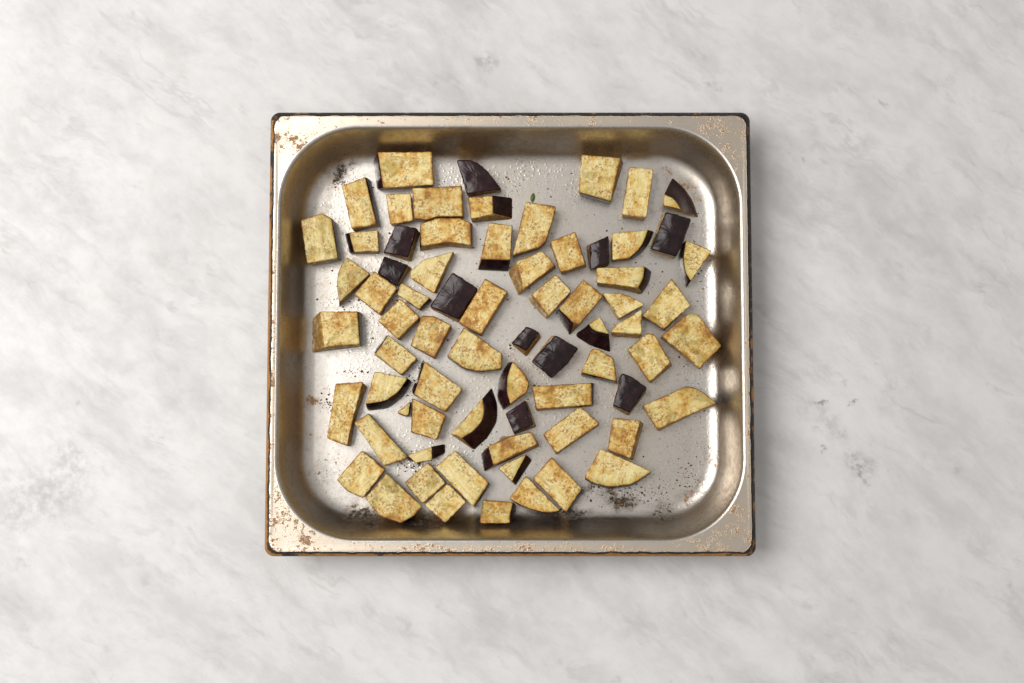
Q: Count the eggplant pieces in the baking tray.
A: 71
